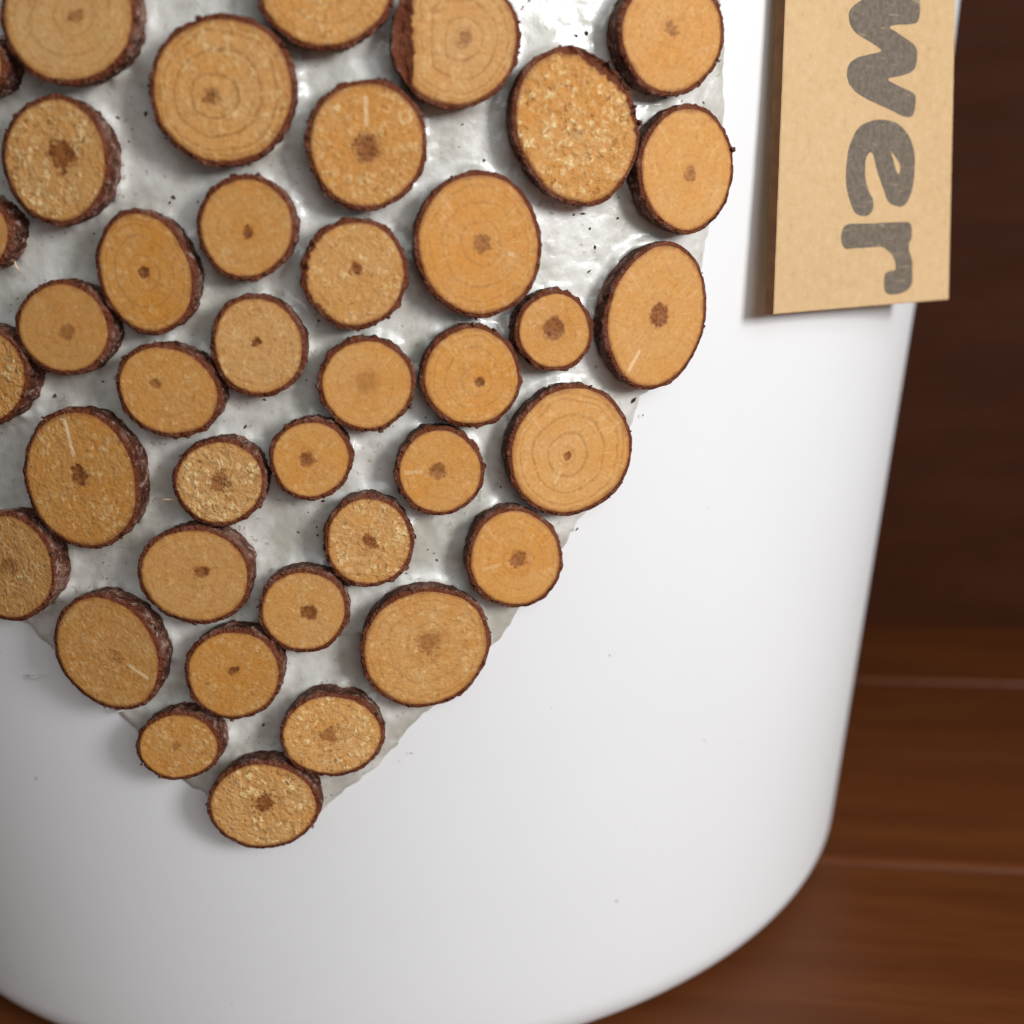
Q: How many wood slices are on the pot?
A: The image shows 39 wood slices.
